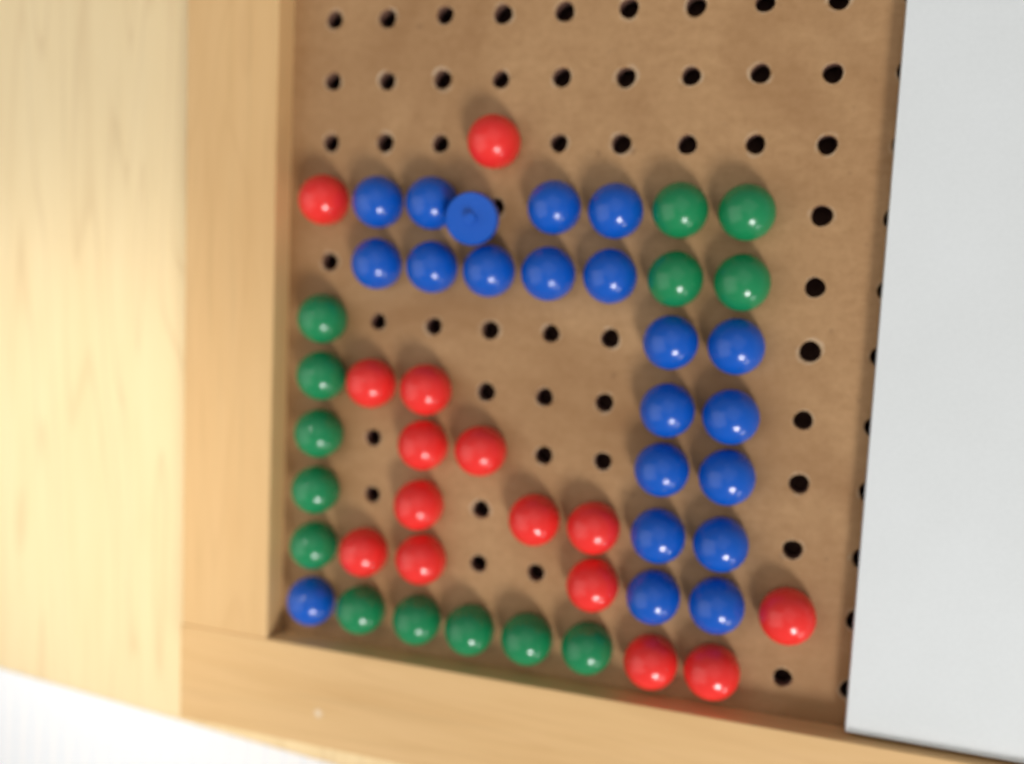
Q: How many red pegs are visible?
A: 15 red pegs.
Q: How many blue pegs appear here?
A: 21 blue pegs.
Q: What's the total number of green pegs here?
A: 14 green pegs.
